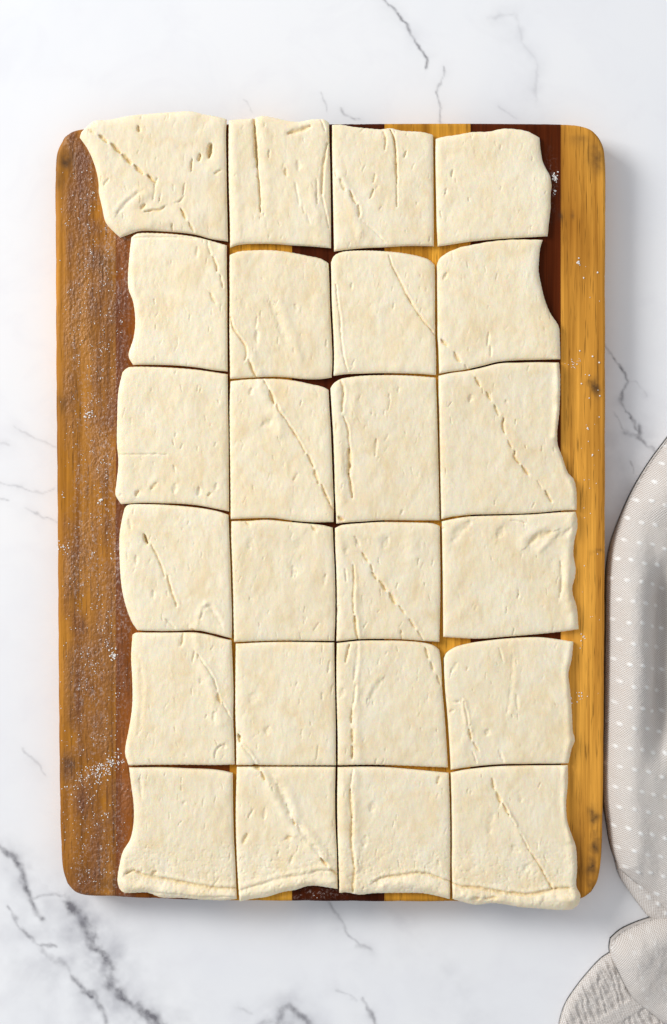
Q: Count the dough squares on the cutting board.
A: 24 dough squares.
